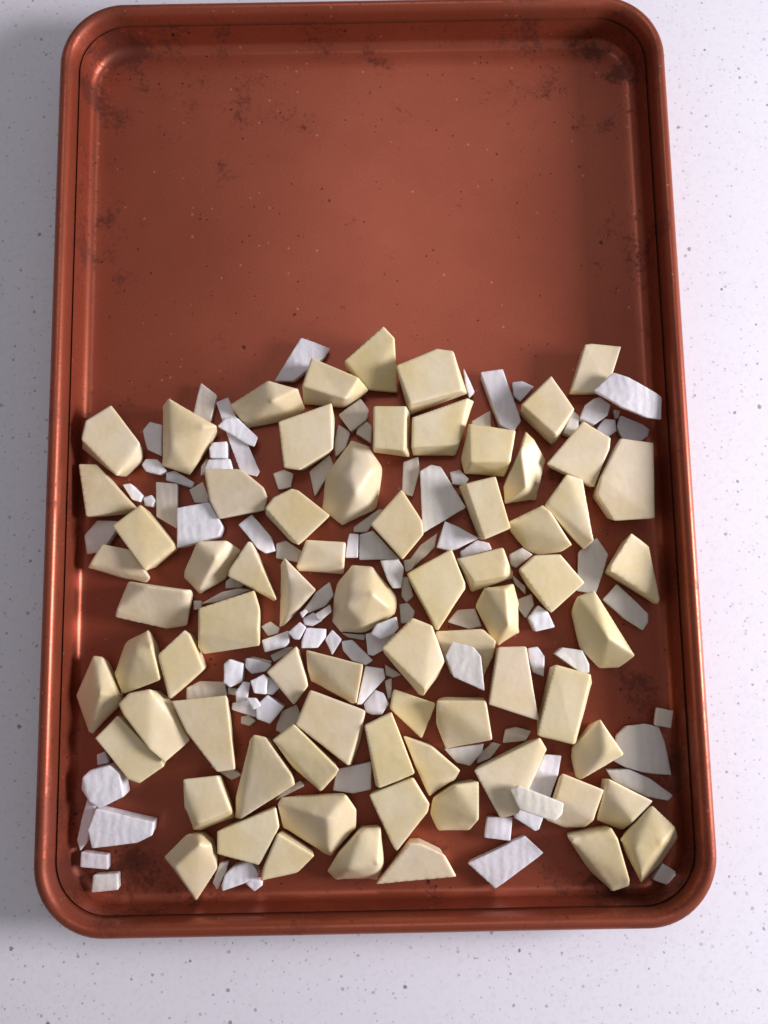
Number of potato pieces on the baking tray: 72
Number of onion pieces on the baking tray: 113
